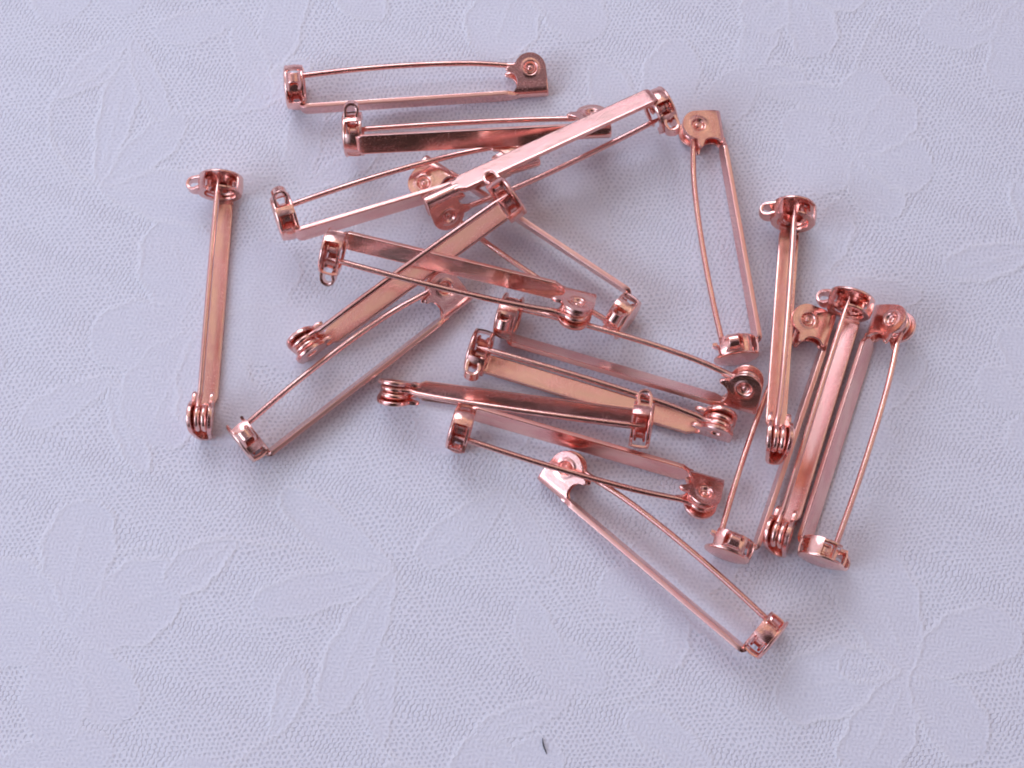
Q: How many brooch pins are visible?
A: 19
